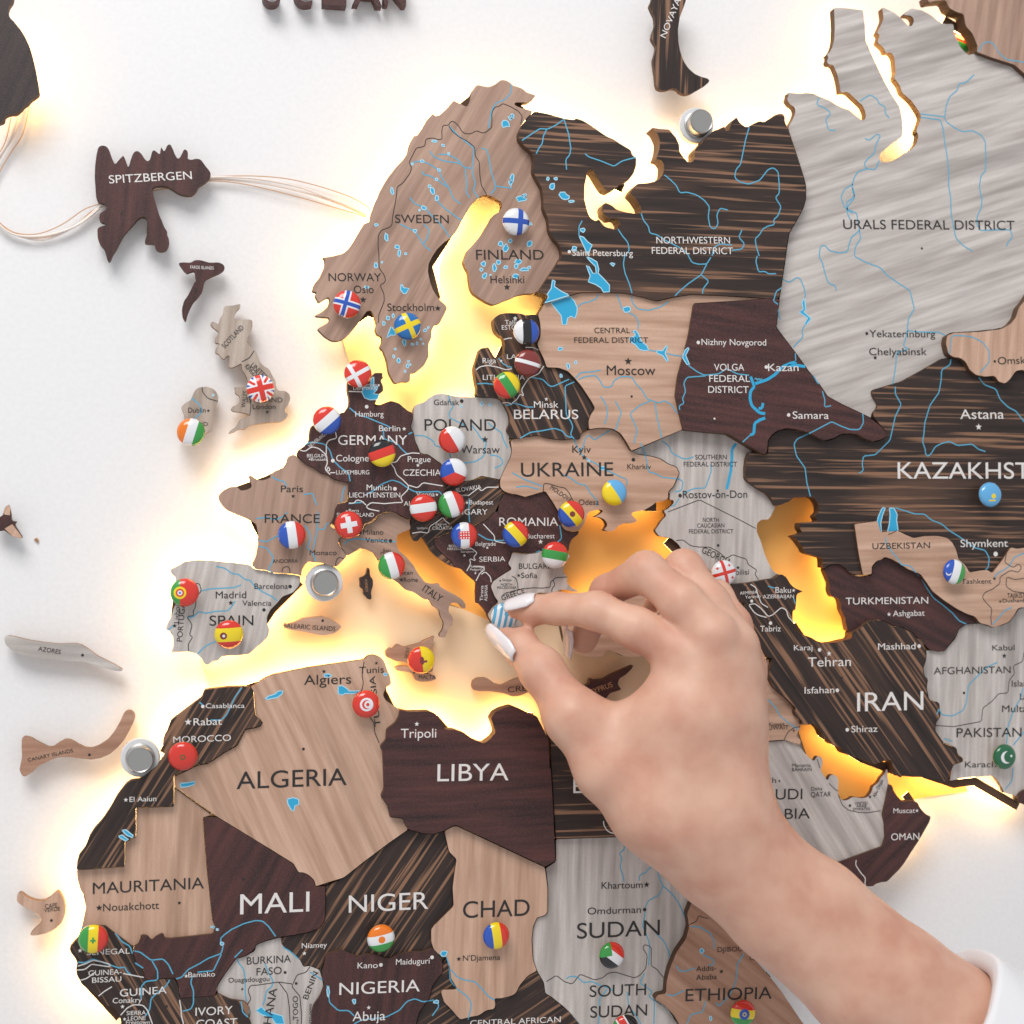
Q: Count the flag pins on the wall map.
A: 40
